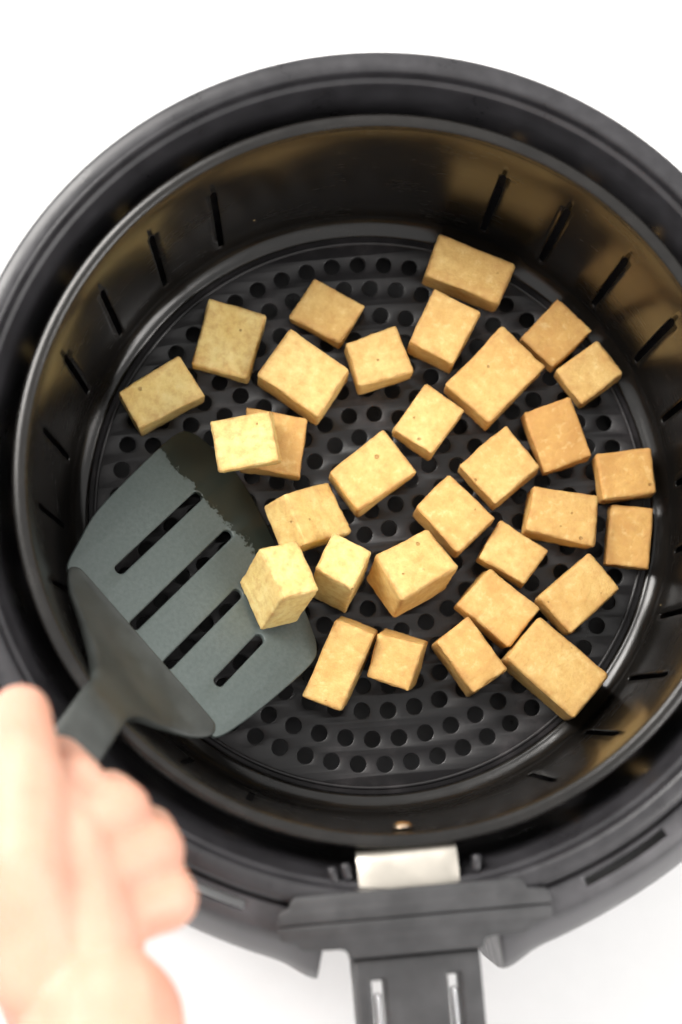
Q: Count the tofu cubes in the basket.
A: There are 31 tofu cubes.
